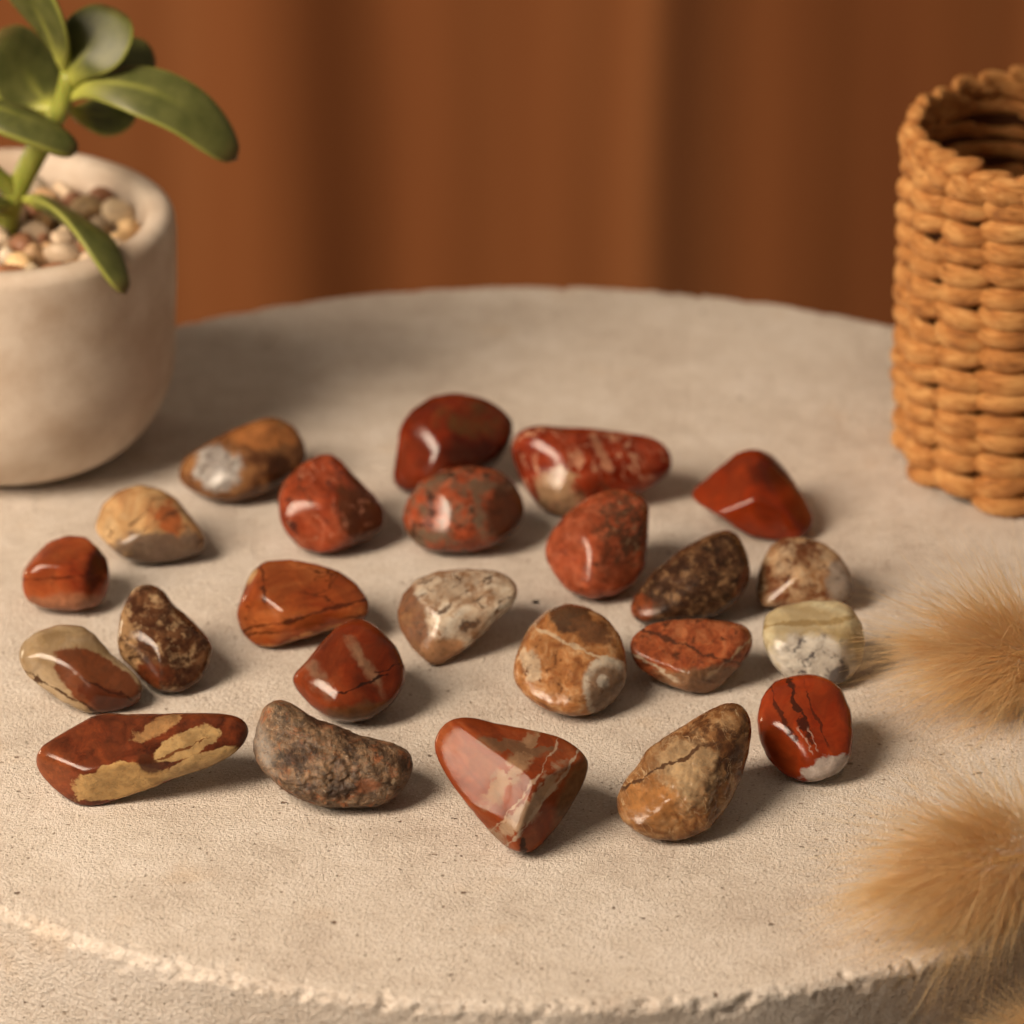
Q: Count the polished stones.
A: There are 24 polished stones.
